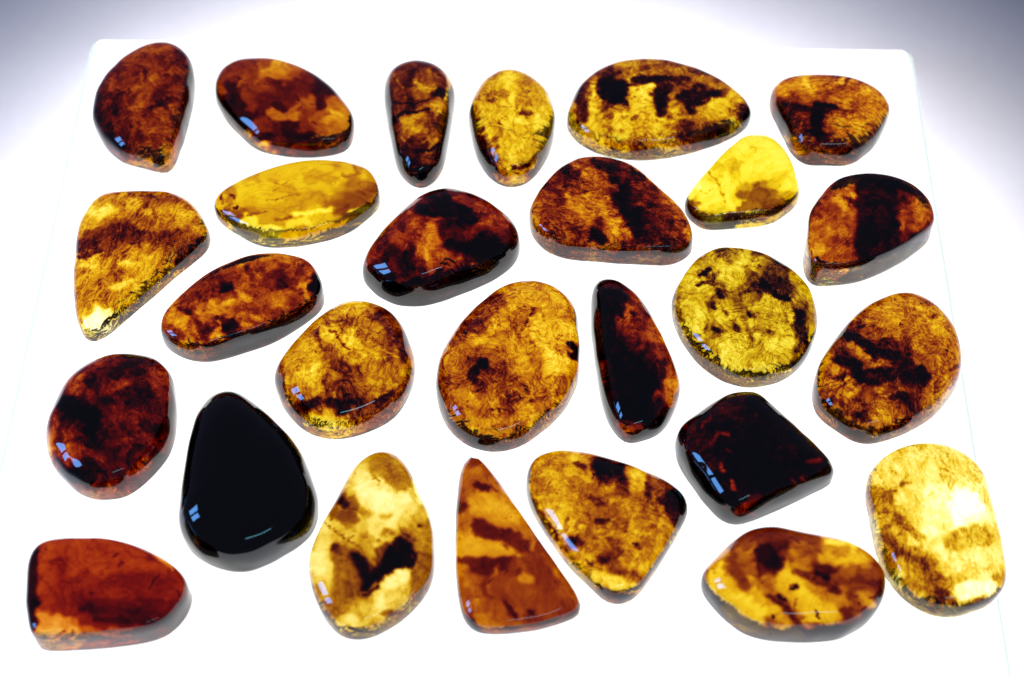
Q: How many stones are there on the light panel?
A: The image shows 27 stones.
